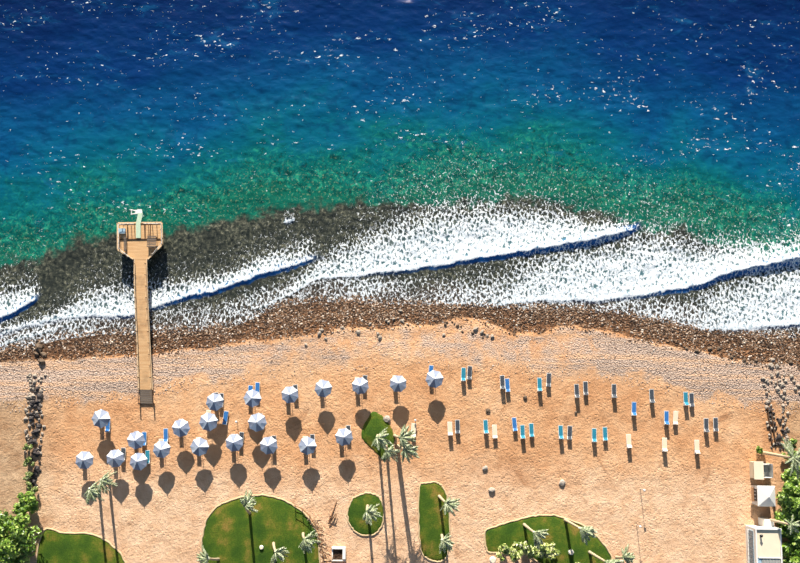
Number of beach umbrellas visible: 21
